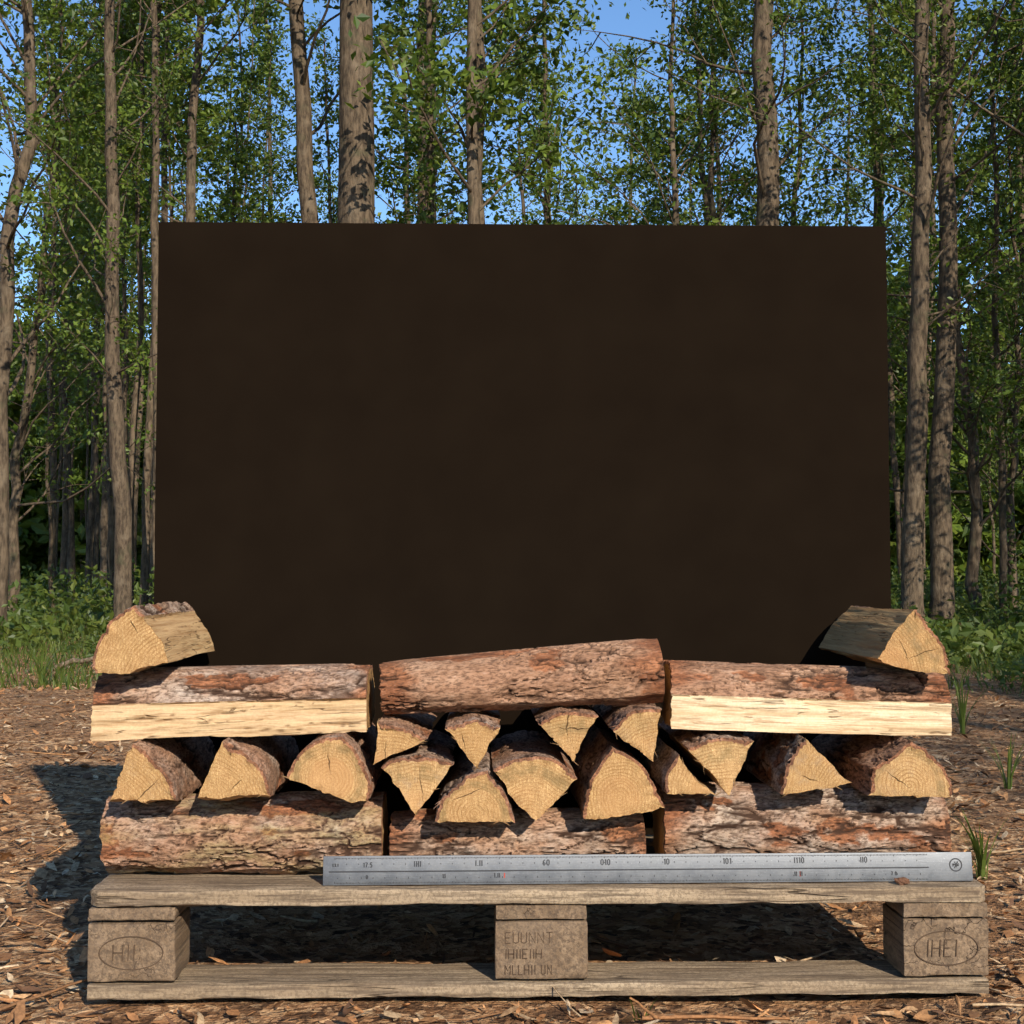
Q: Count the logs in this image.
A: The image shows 23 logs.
